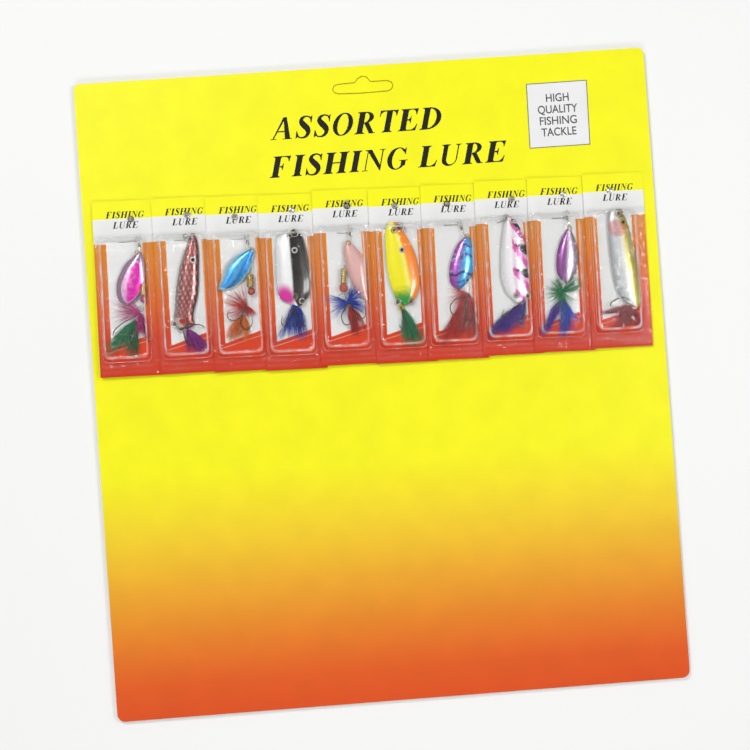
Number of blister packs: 10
